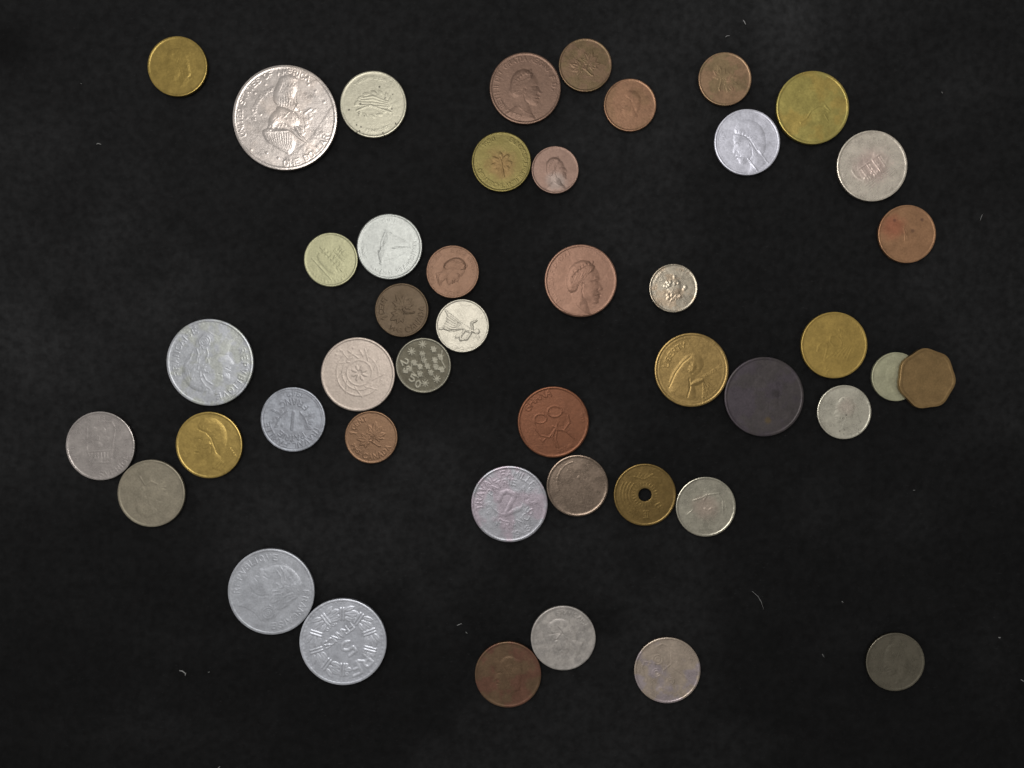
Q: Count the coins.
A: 45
